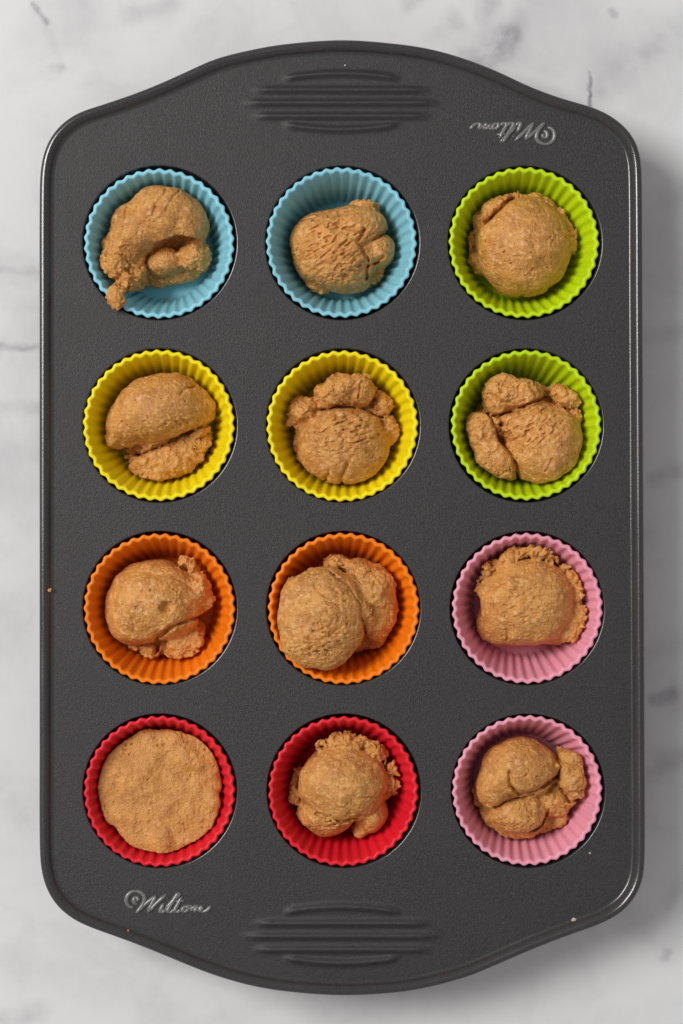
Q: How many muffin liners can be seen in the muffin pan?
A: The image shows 12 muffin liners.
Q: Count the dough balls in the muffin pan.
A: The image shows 11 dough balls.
